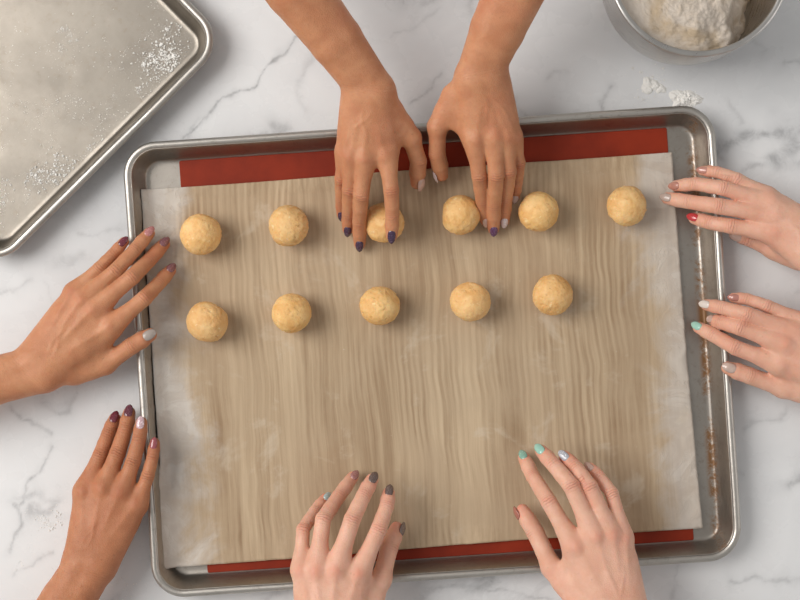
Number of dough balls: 11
